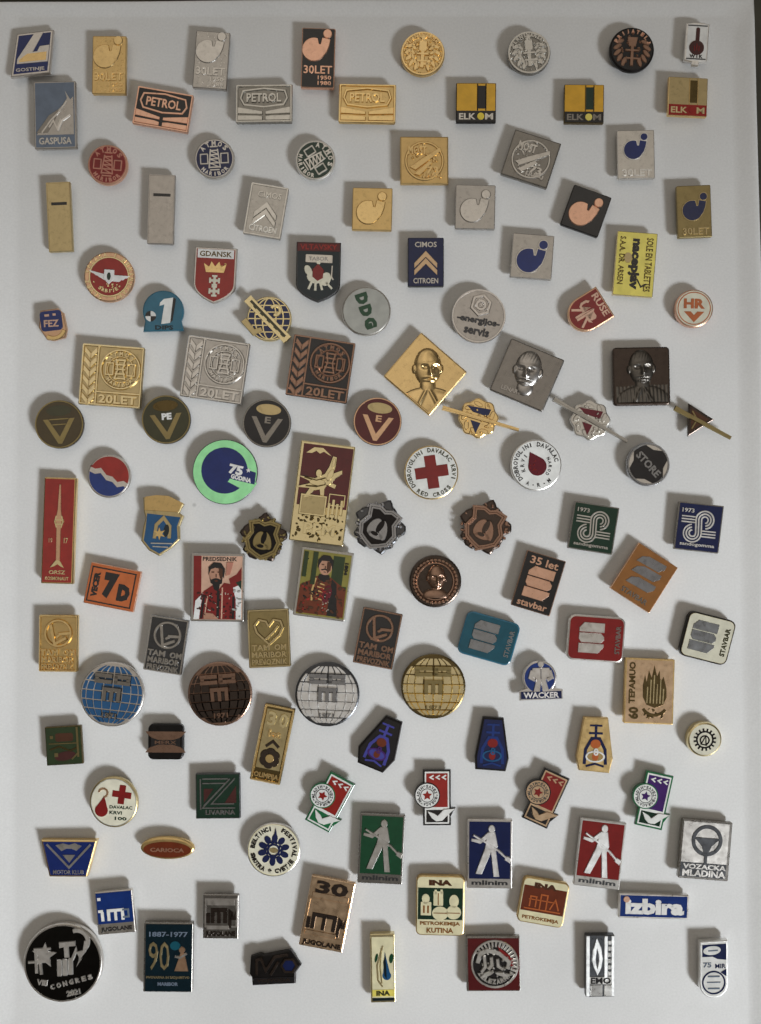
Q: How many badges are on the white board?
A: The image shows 119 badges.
